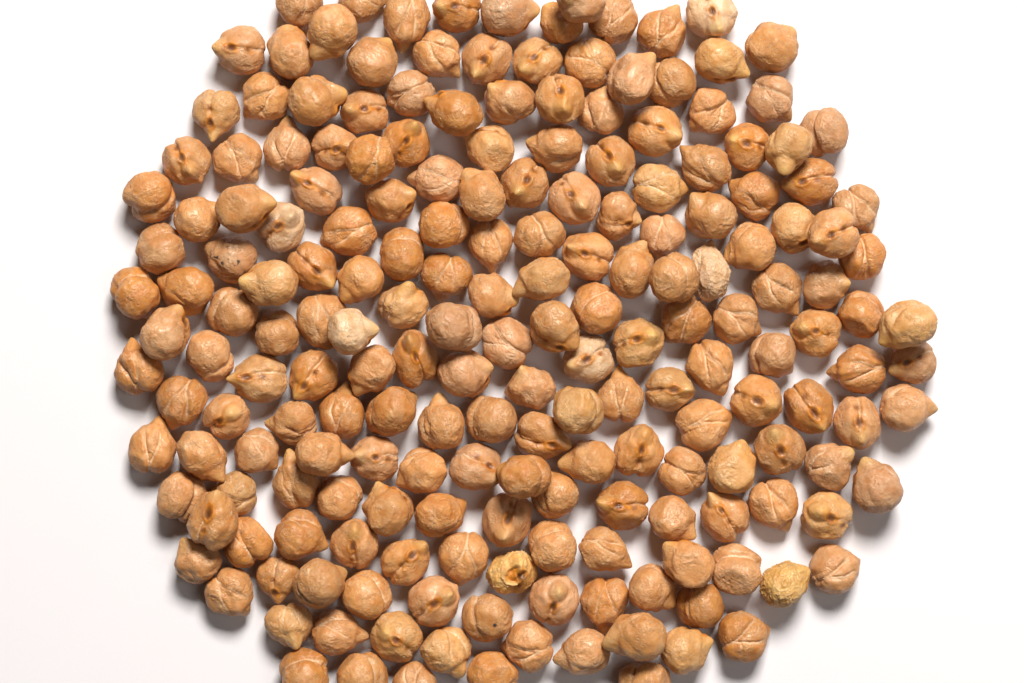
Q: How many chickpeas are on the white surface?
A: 200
